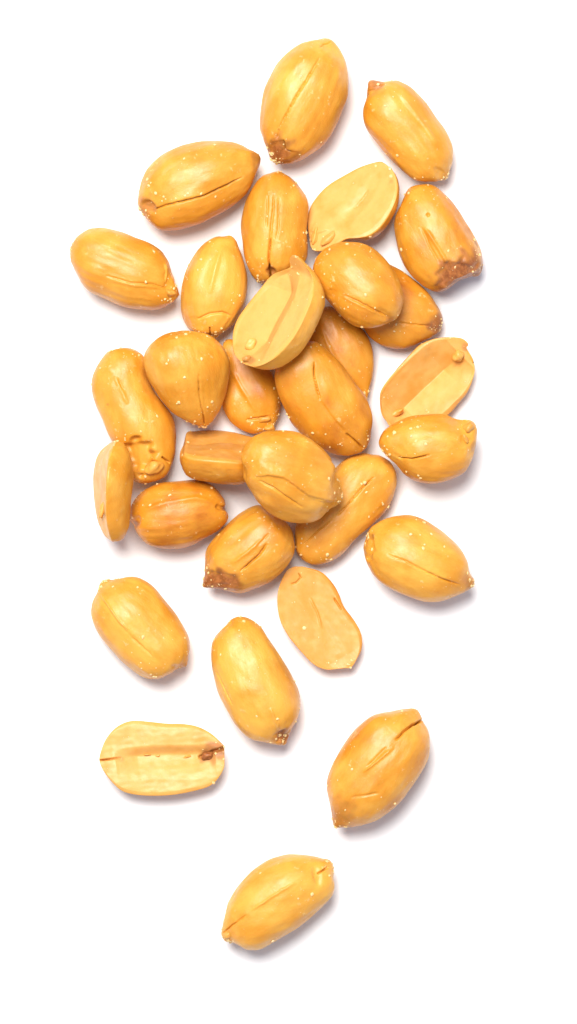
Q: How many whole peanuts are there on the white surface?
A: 24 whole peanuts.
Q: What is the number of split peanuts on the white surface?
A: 7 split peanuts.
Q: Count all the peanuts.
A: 31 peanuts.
